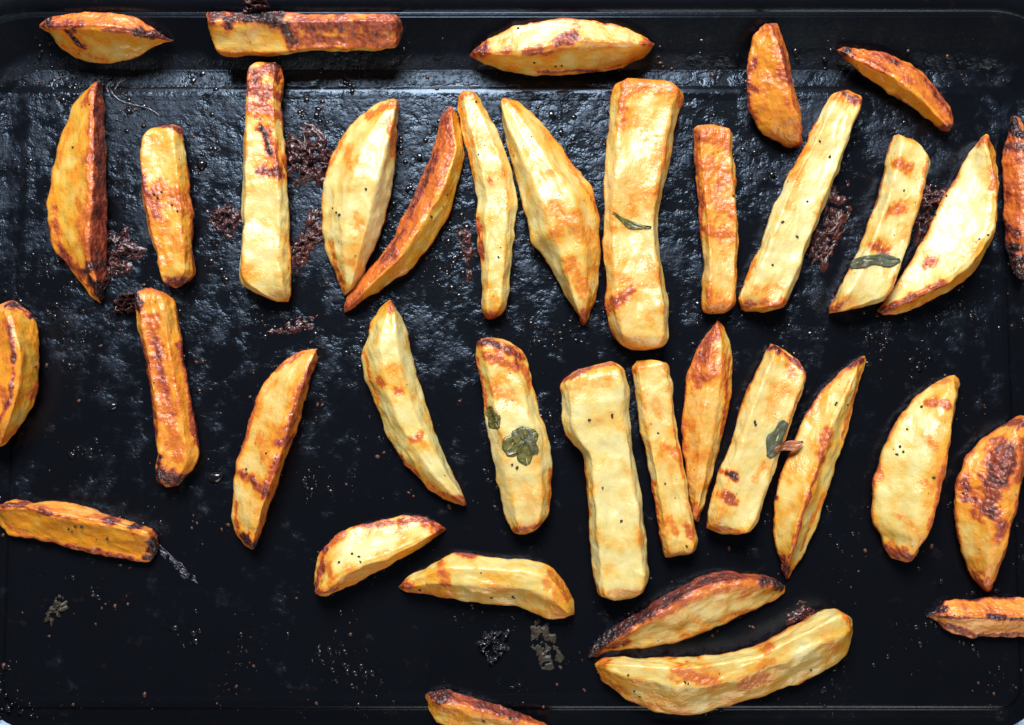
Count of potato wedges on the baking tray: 37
